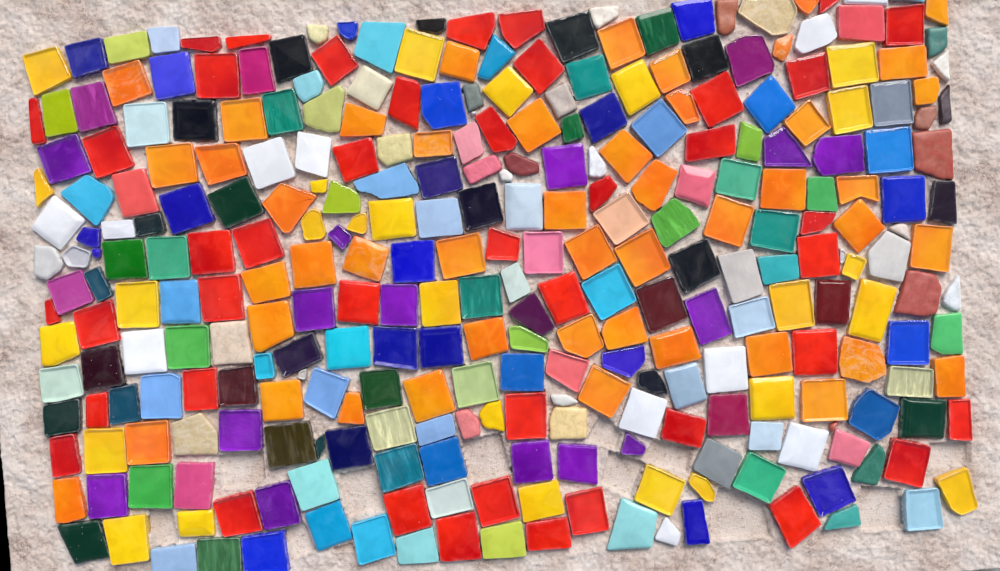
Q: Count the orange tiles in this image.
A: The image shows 47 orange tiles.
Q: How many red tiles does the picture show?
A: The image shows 43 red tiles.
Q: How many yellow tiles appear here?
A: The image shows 26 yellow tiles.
